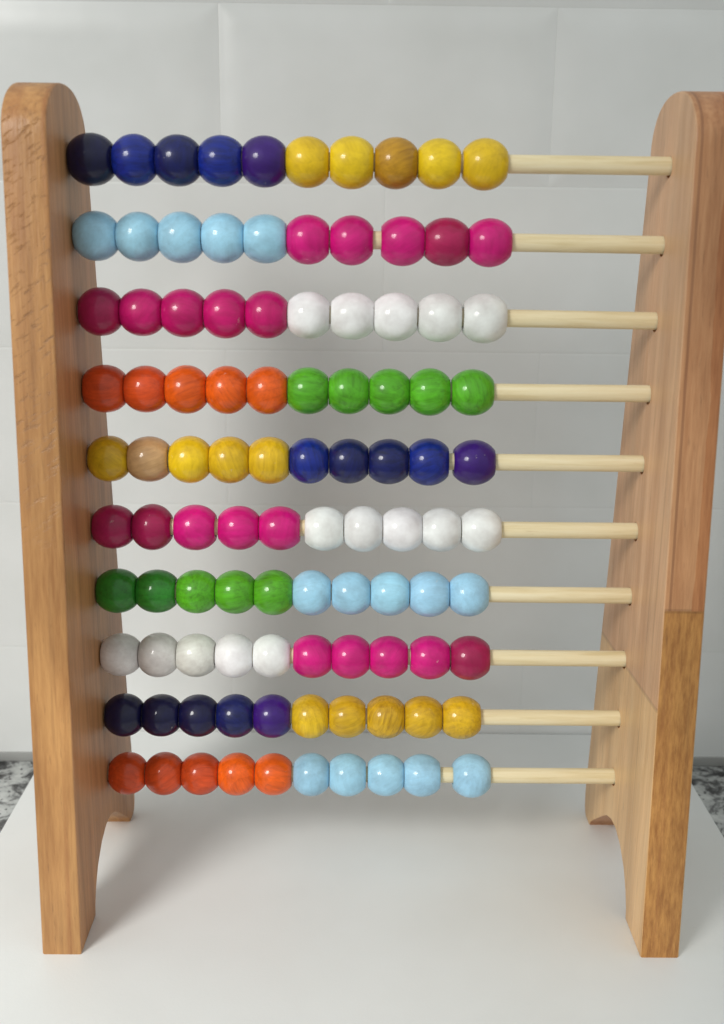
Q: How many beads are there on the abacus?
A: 100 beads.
